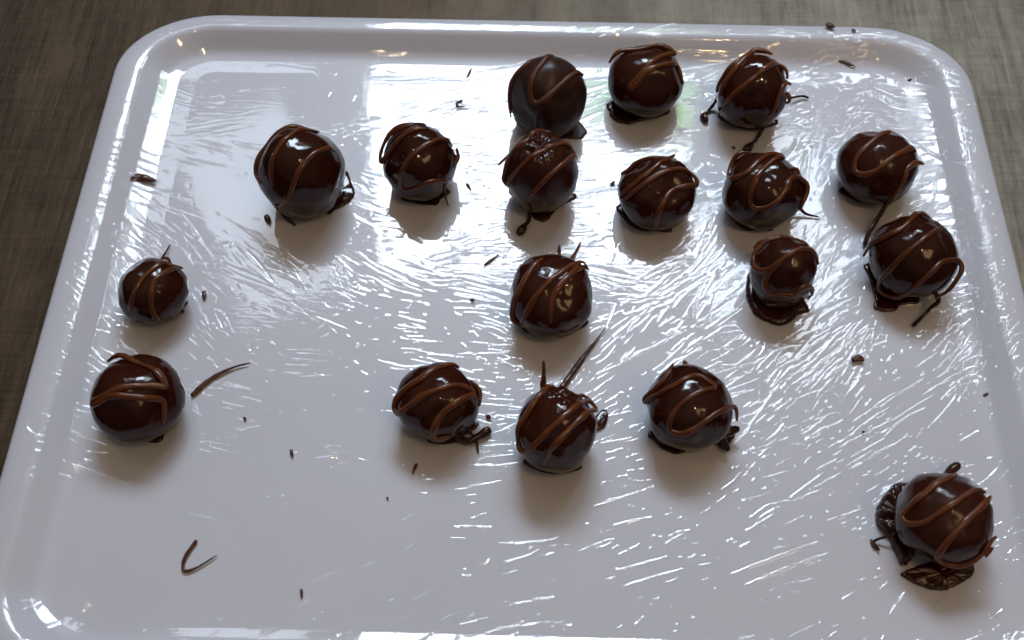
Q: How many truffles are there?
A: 18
